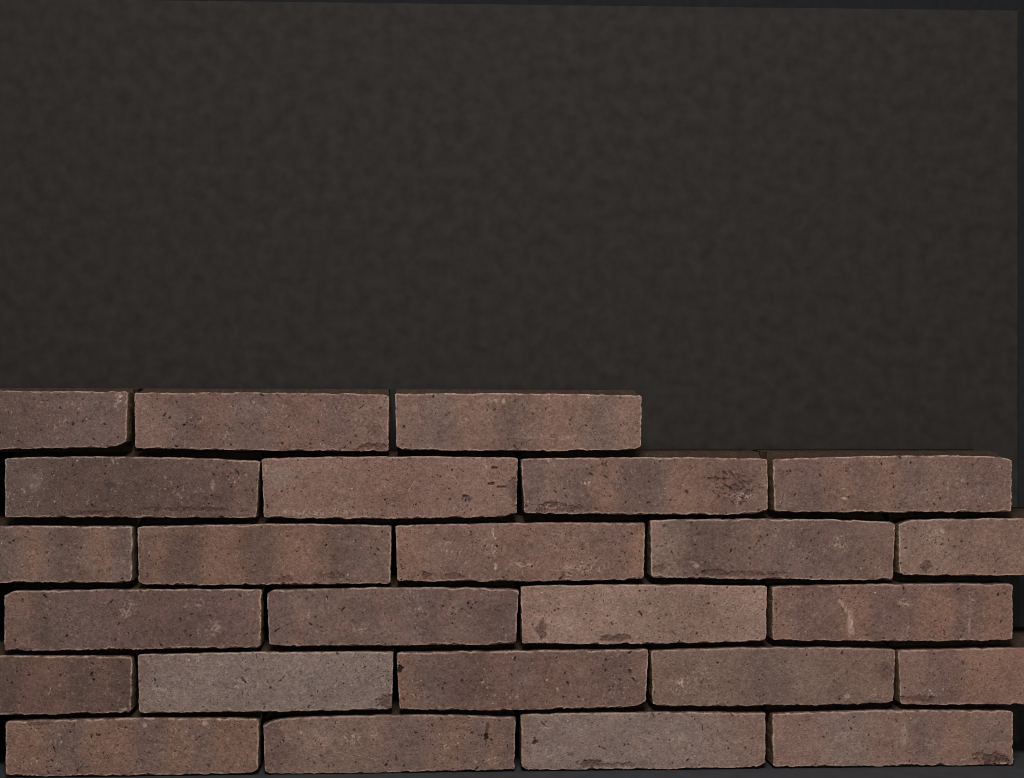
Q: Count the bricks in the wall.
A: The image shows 25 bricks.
